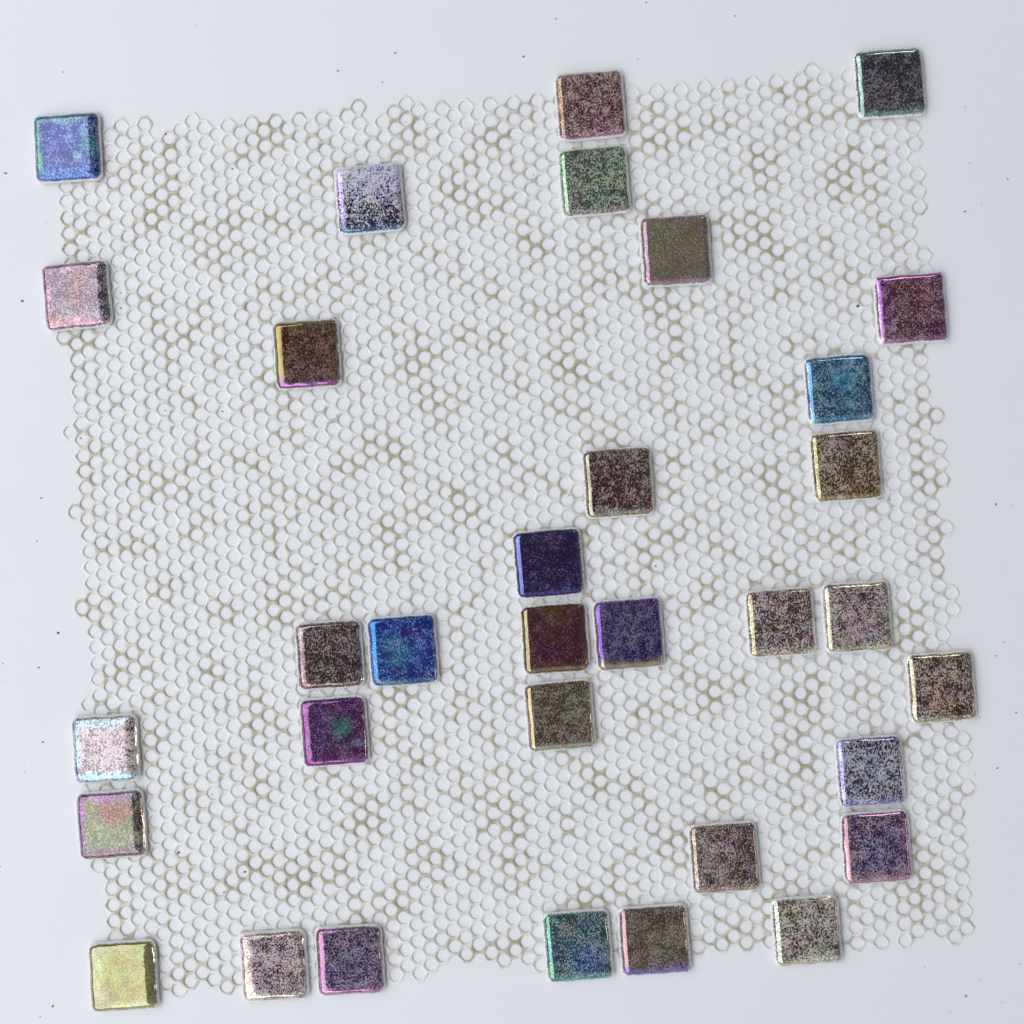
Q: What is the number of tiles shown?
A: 33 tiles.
